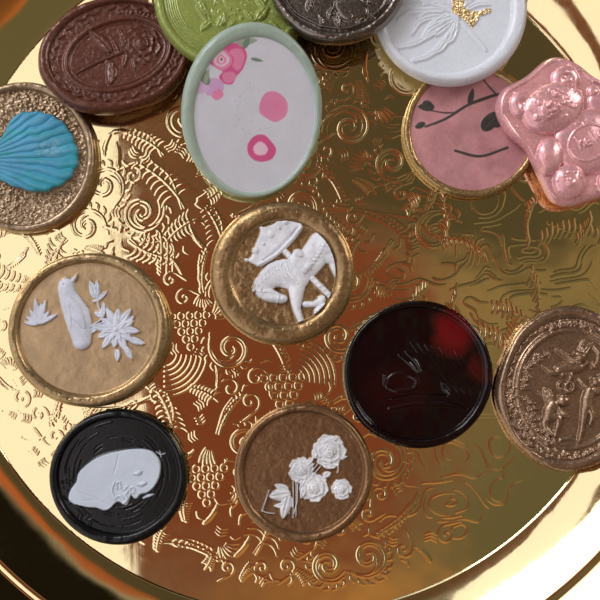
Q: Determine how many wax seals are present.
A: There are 14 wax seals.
